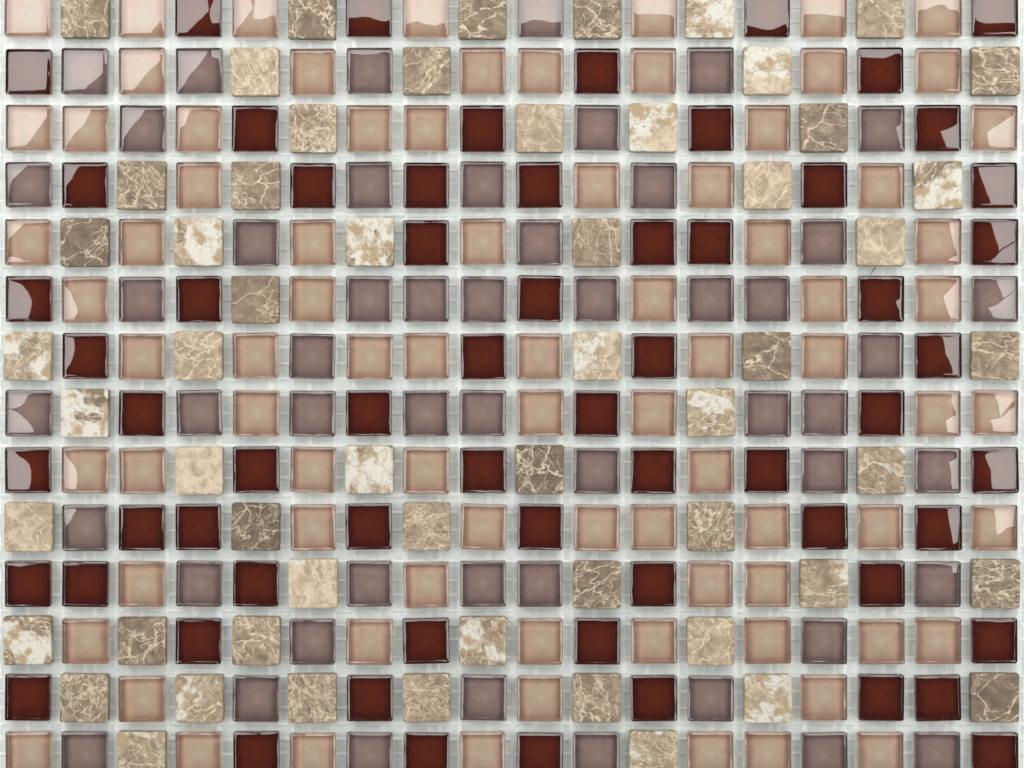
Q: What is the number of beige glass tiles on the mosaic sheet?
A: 81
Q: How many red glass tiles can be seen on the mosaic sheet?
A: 63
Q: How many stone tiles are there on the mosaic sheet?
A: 57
